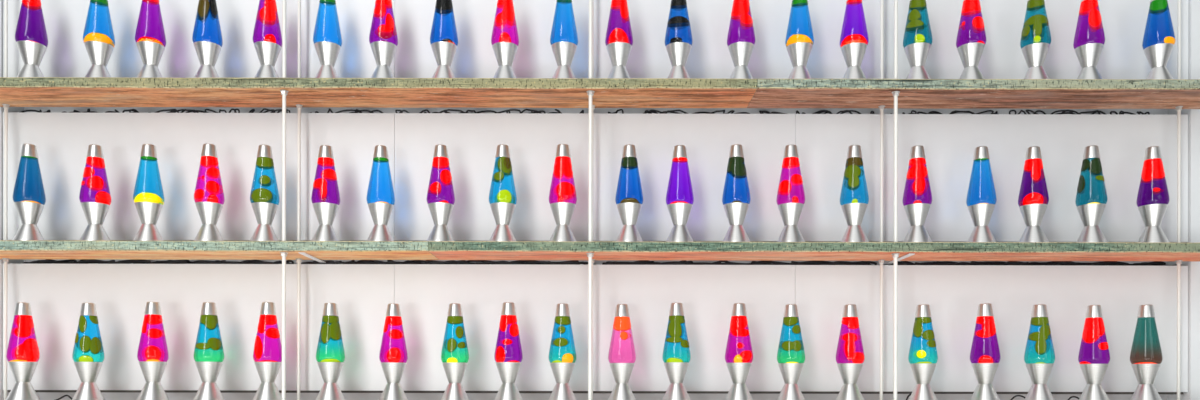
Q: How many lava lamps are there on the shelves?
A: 60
